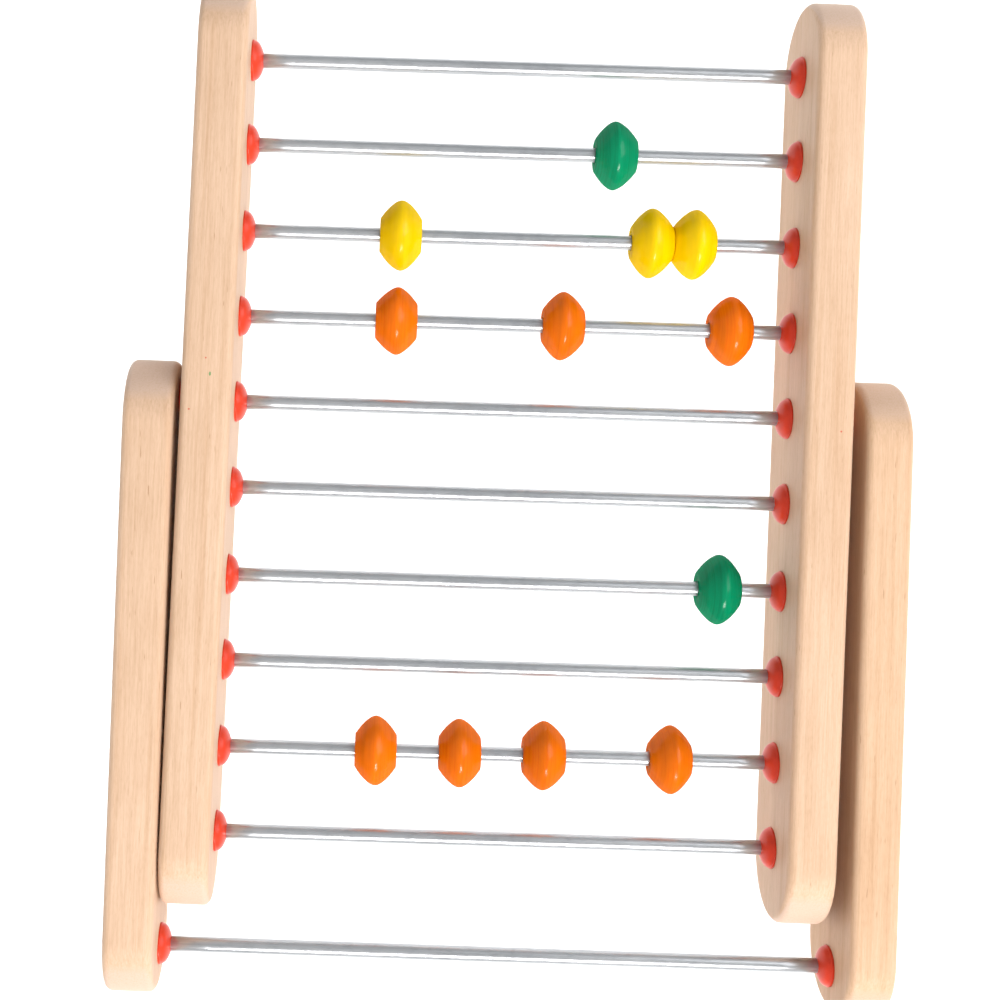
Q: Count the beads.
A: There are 12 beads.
